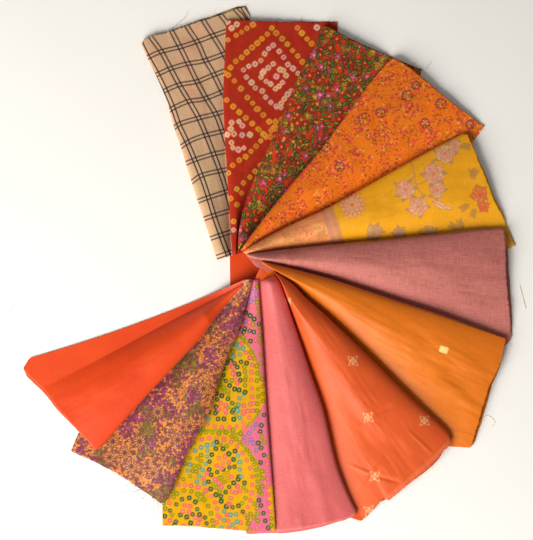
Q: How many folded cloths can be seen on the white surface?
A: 12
